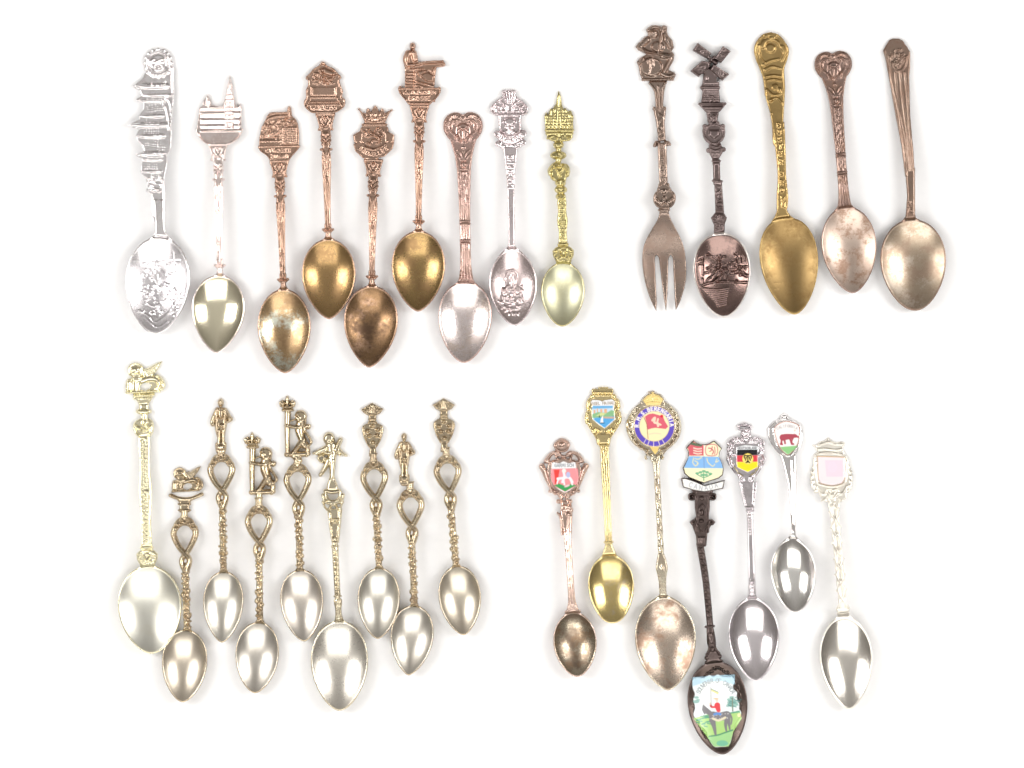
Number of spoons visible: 29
